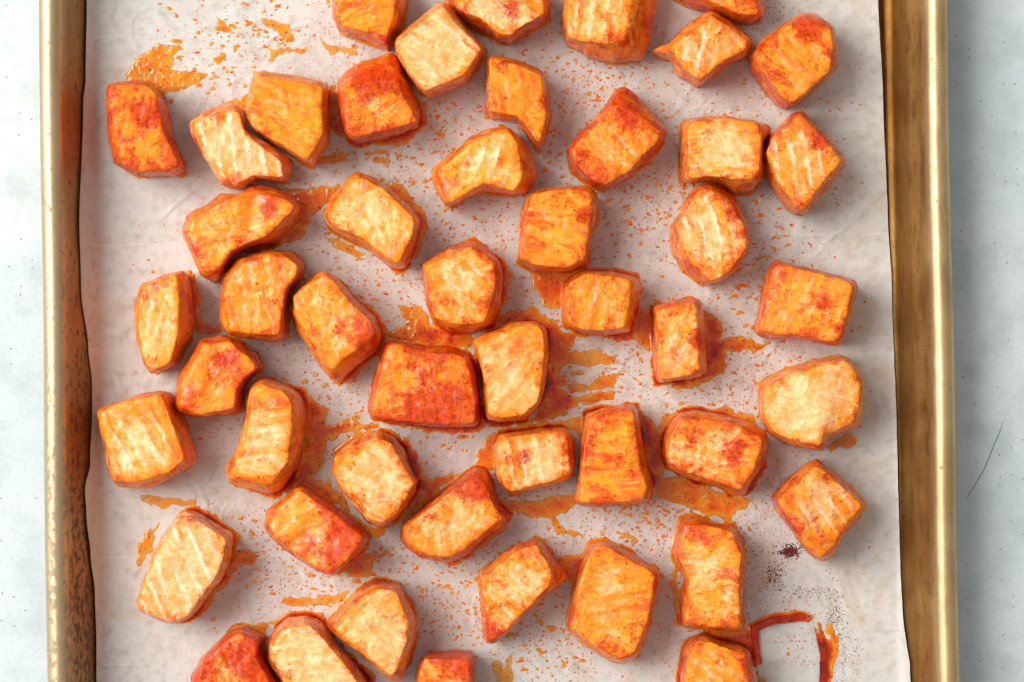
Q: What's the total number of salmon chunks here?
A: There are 49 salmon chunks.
